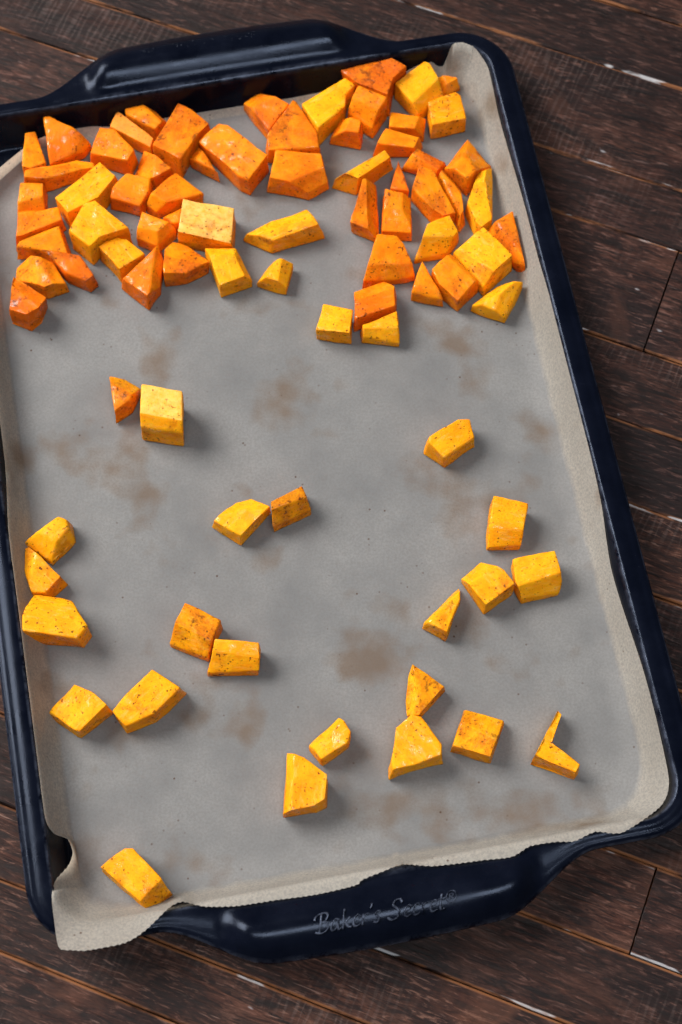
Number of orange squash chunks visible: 43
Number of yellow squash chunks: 40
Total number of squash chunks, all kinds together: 83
